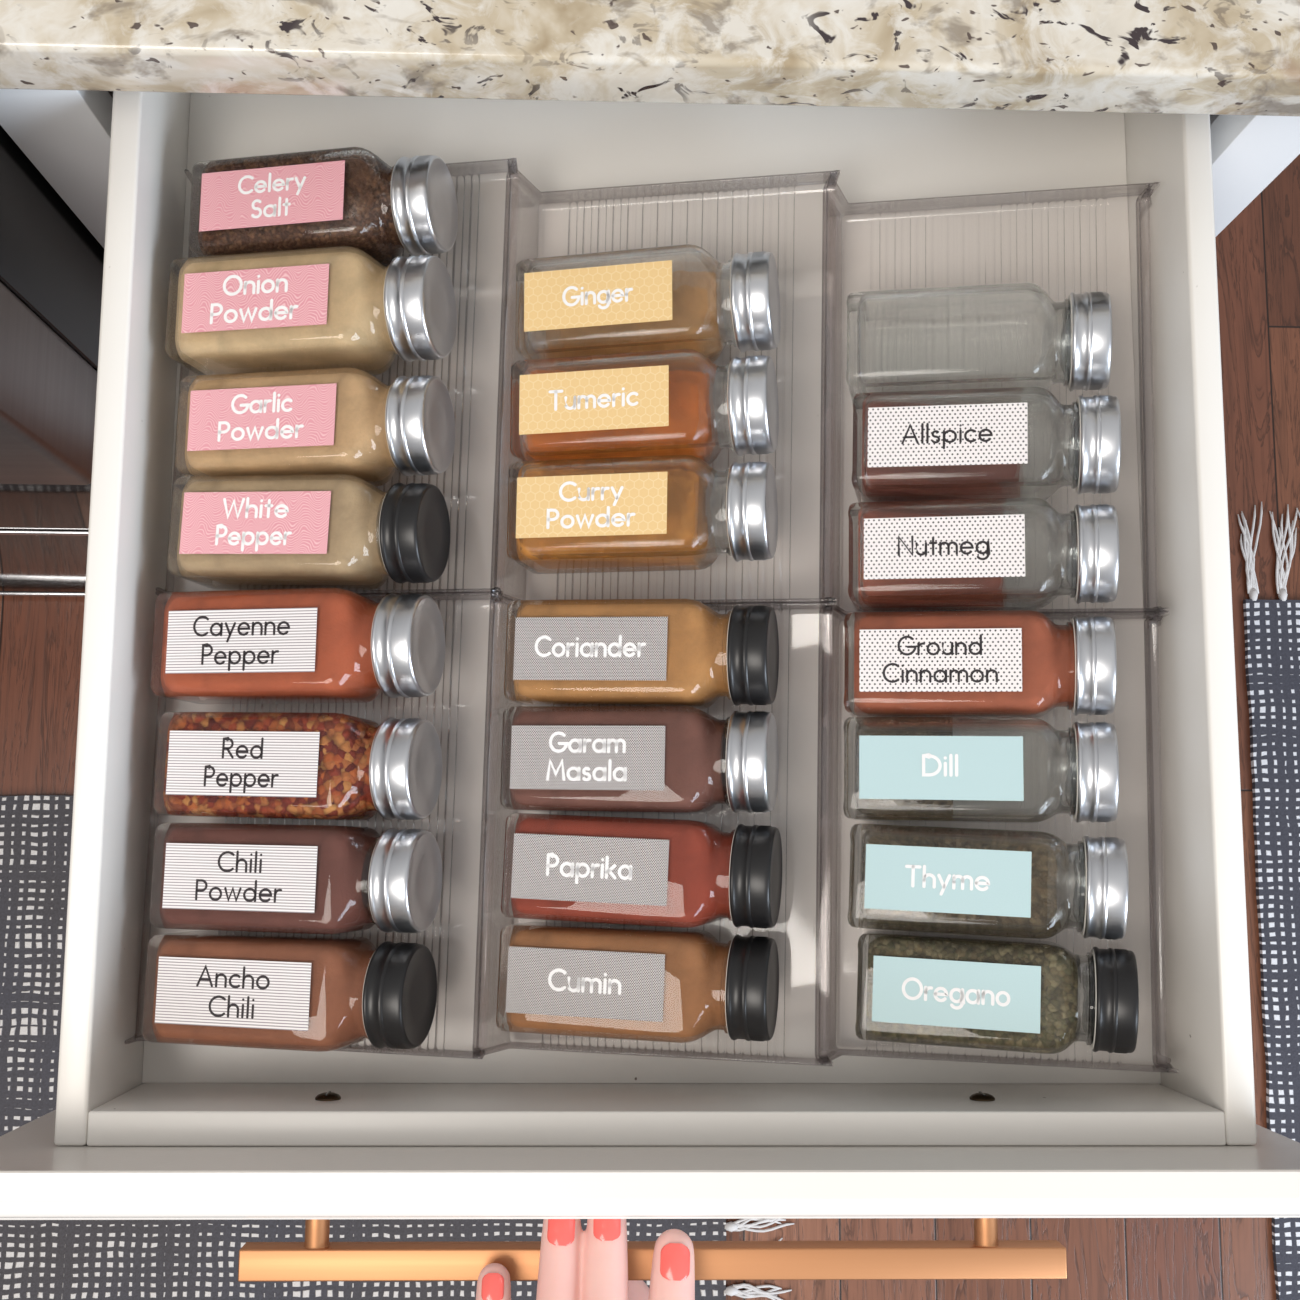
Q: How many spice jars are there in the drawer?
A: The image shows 22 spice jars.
